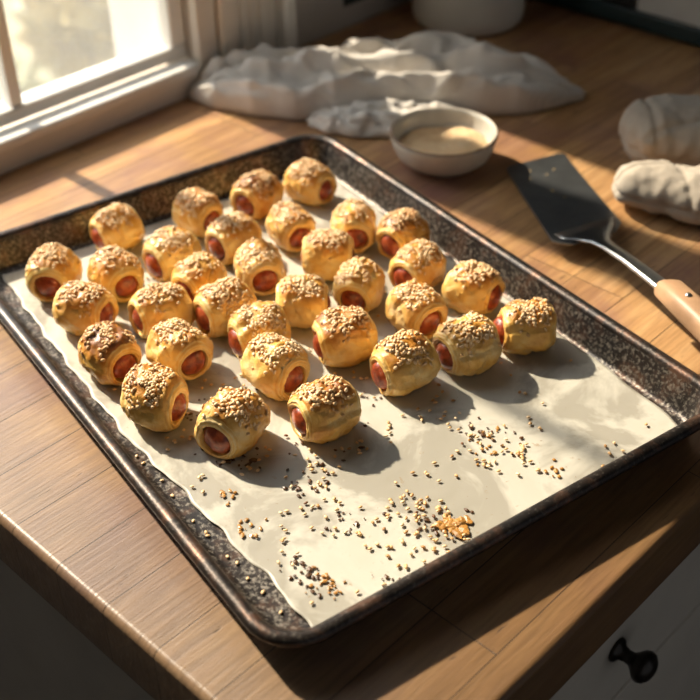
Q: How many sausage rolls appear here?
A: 33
